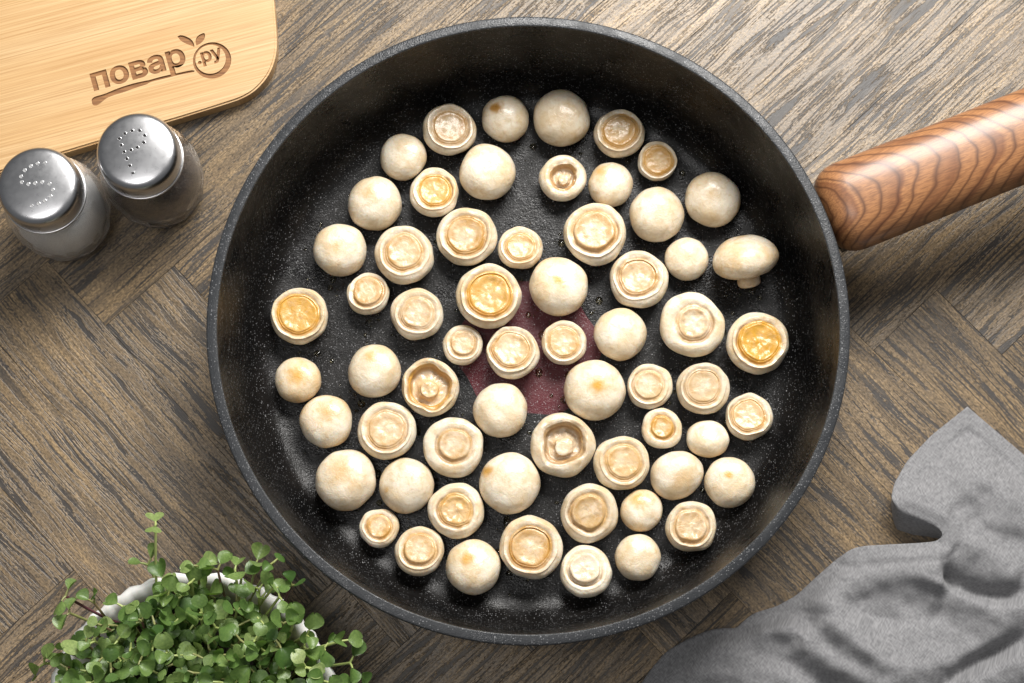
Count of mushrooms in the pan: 62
